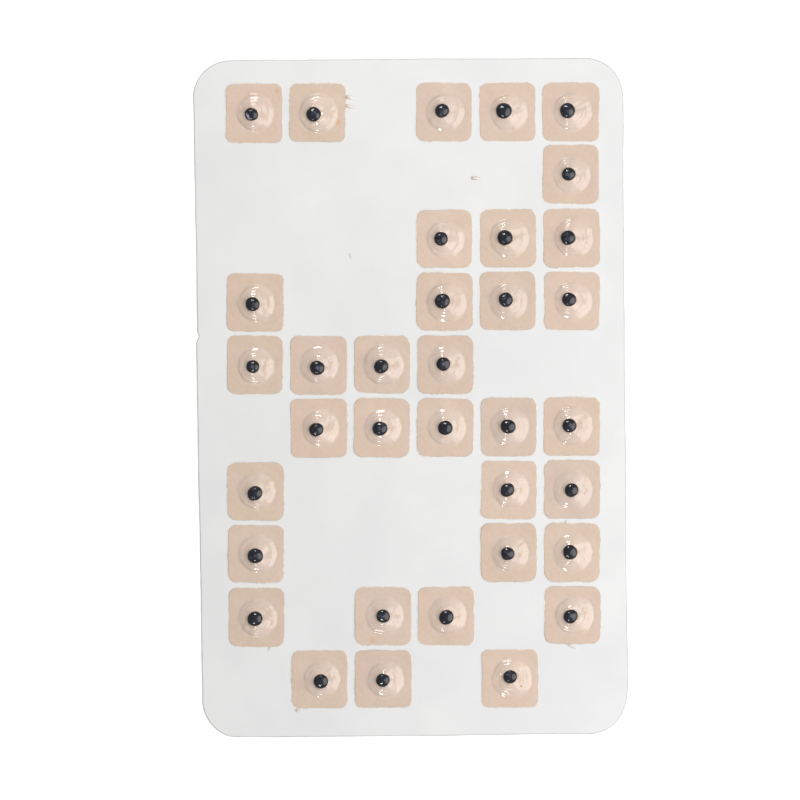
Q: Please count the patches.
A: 35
